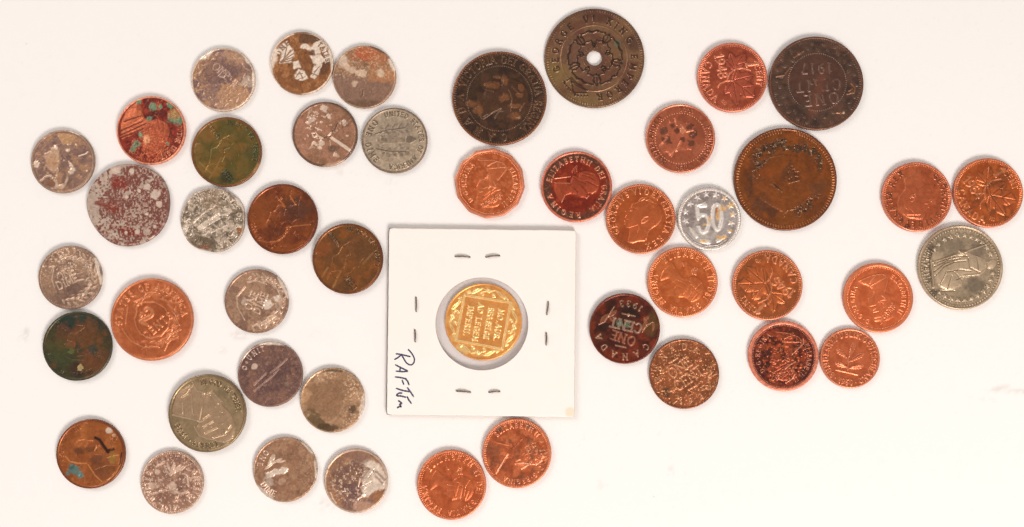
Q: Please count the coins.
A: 46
